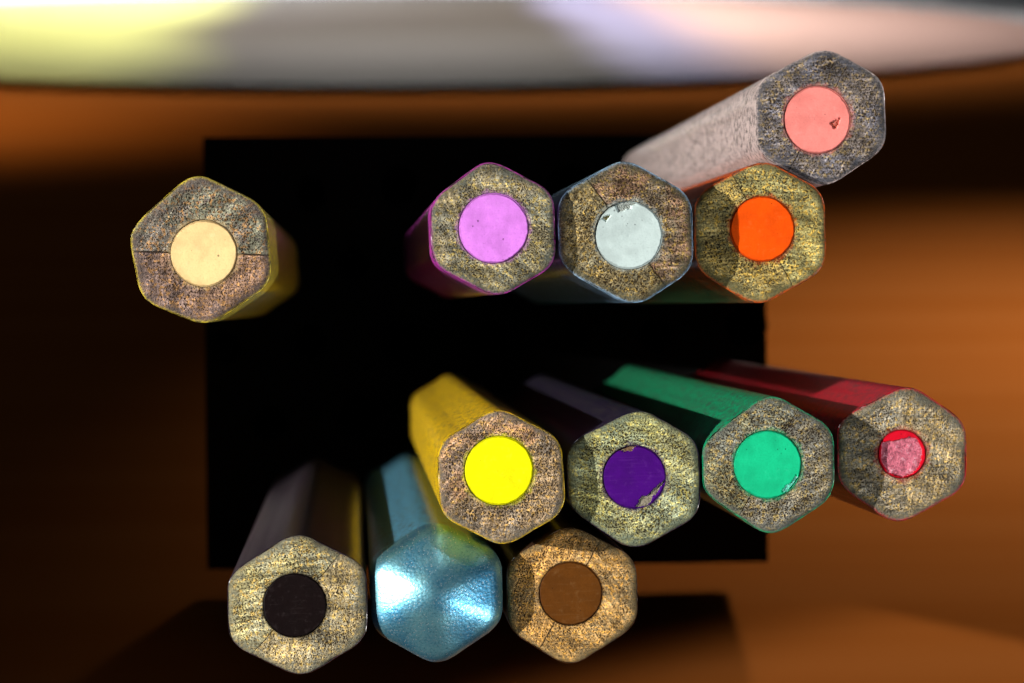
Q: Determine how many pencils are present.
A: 12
